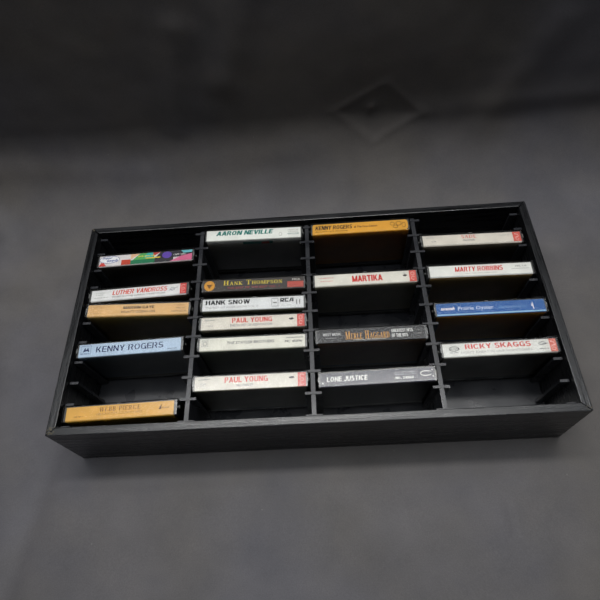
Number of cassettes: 19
